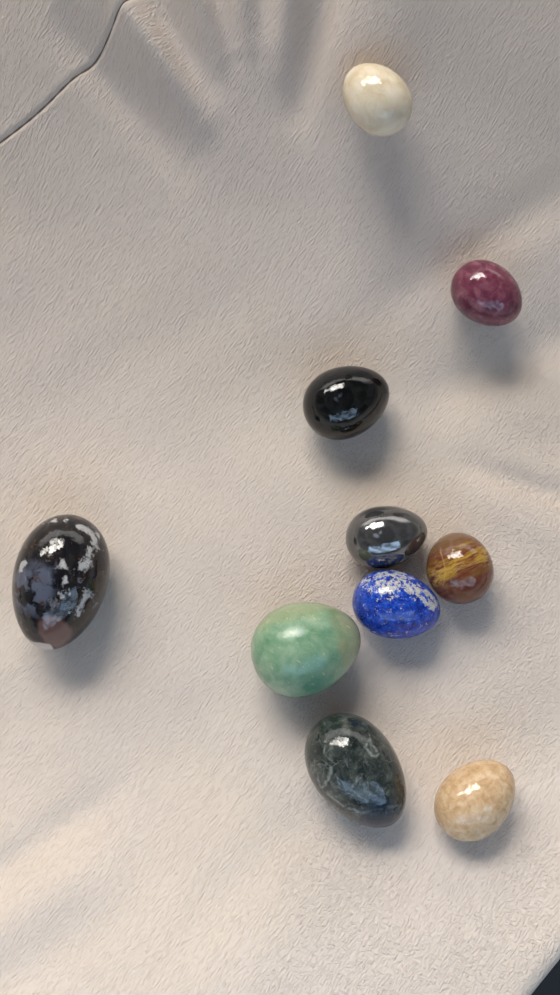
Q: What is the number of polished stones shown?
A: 10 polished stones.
